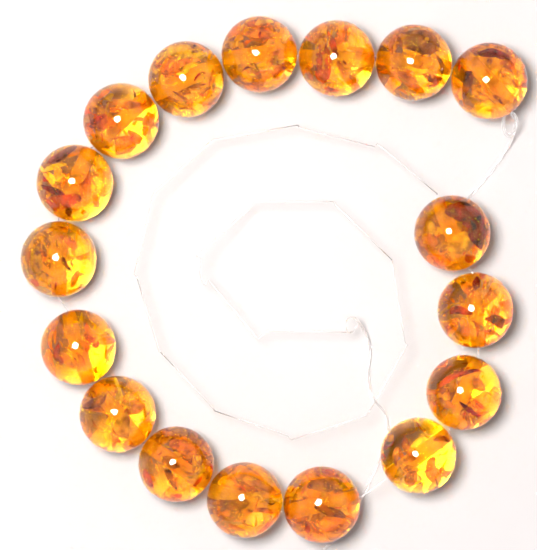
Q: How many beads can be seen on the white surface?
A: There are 17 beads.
